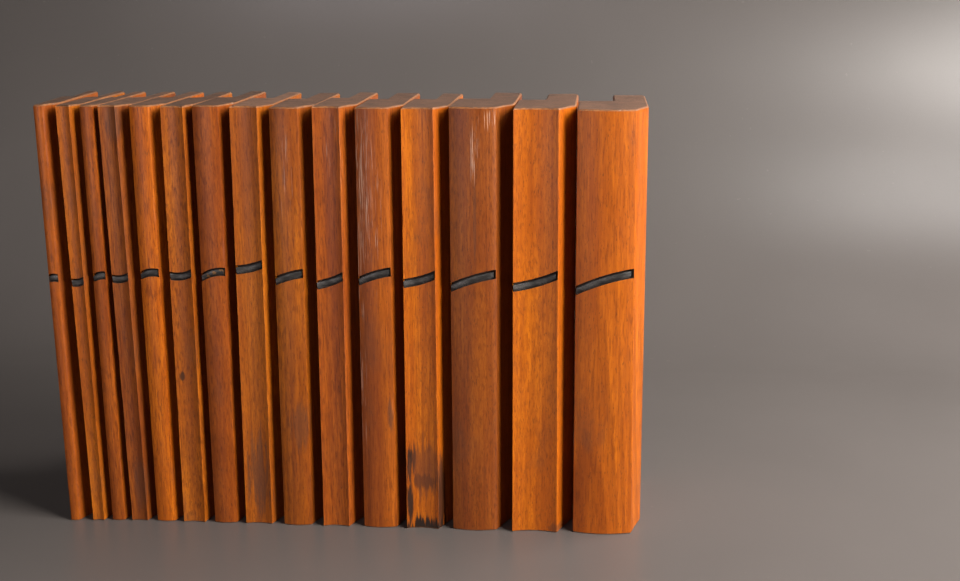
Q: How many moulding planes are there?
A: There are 15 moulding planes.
